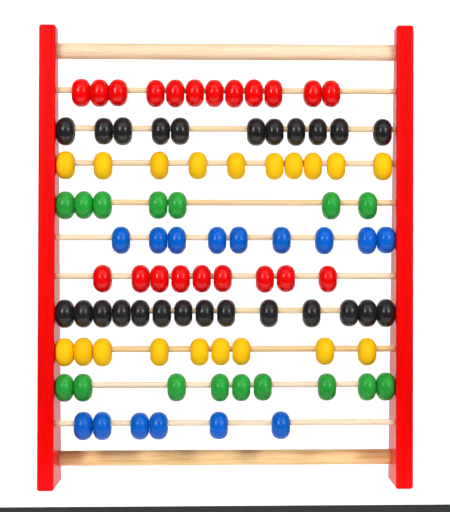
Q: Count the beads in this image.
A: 96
